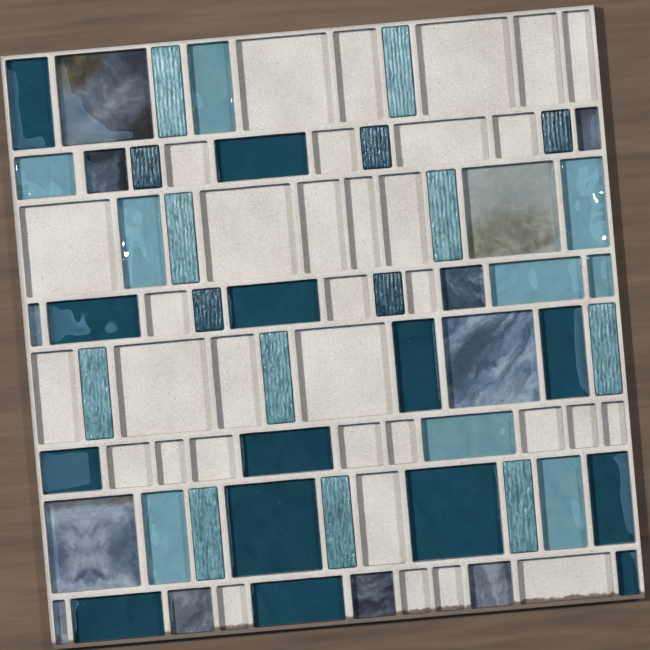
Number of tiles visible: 50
